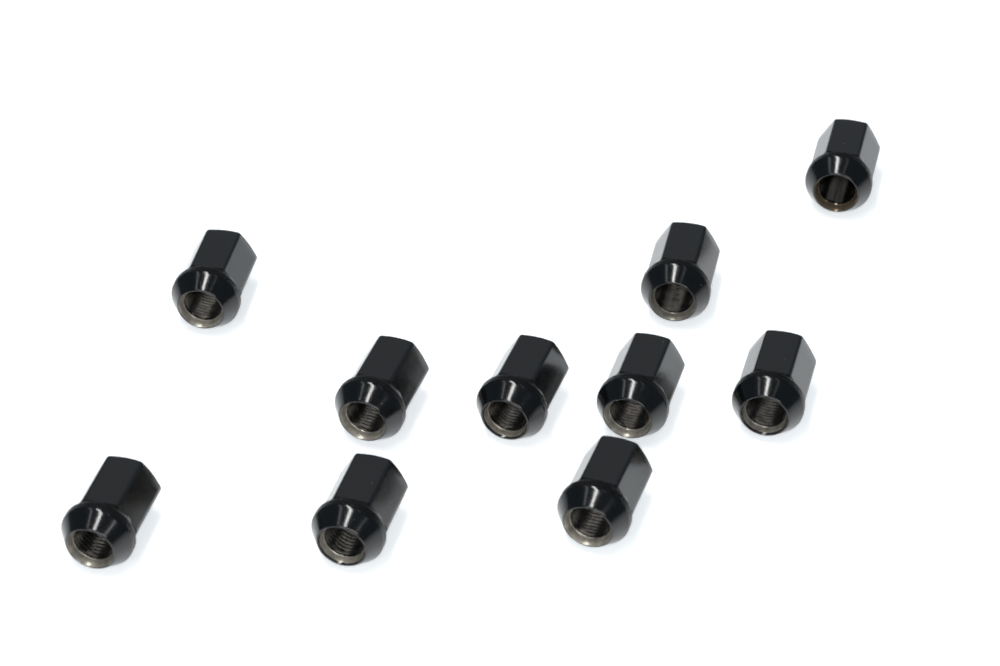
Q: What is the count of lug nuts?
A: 10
